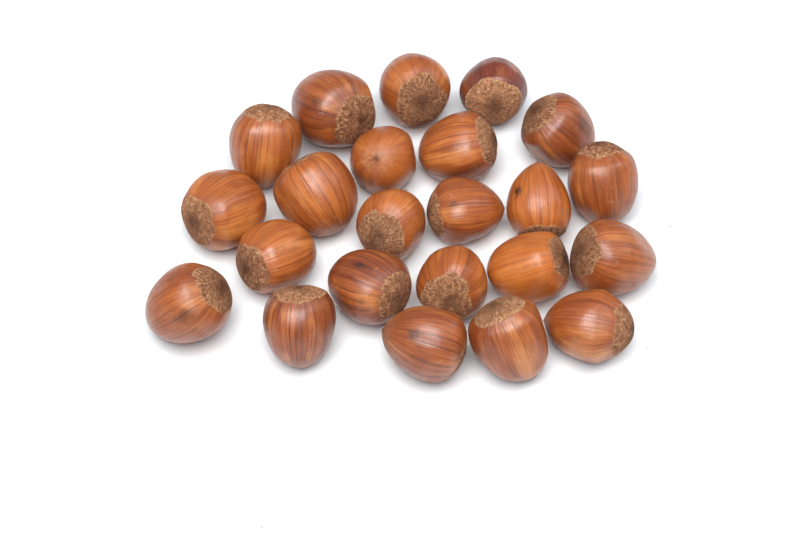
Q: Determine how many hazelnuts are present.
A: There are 23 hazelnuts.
